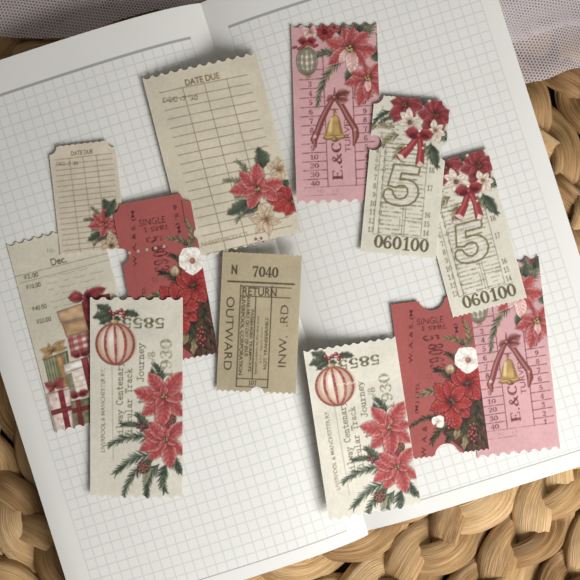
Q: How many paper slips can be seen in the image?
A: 12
